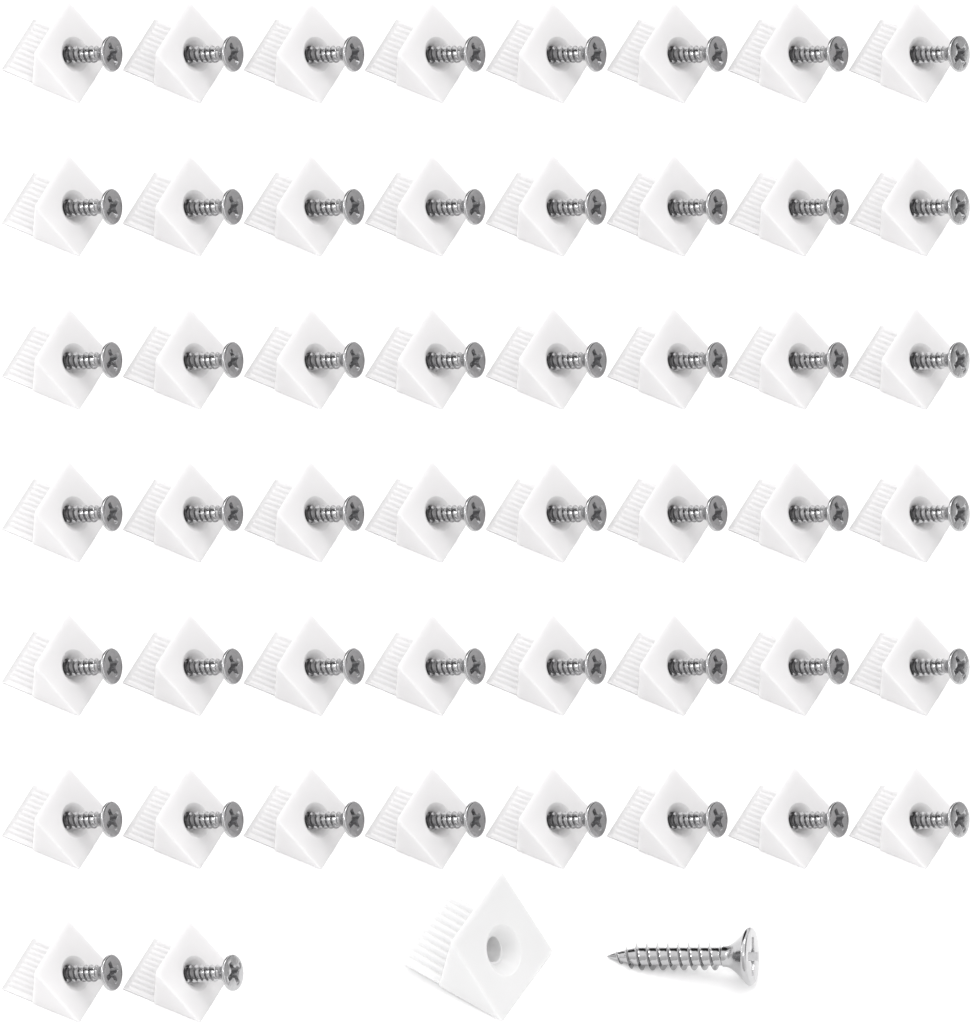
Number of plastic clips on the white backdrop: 51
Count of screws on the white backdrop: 51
